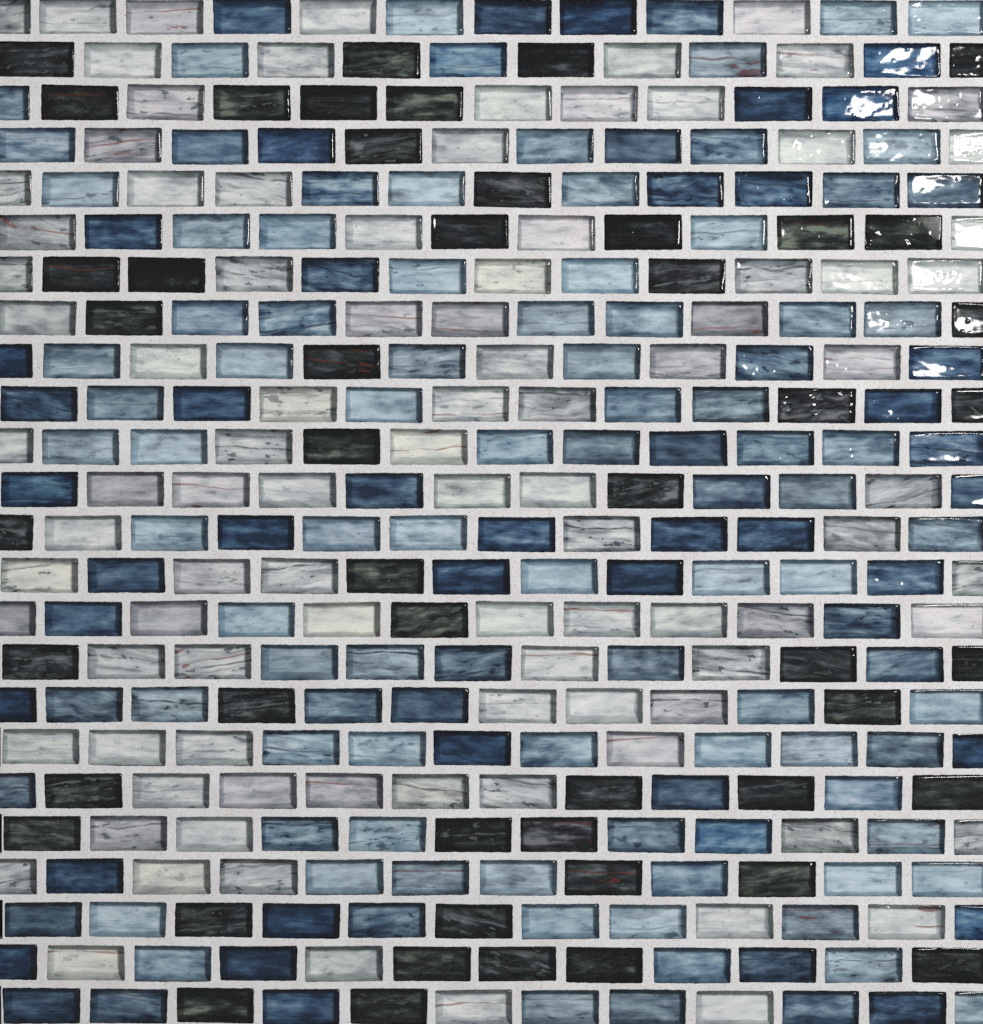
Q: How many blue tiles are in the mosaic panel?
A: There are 144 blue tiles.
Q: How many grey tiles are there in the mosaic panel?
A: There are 95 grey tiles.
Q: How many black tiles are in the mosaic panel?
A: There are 49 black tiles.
